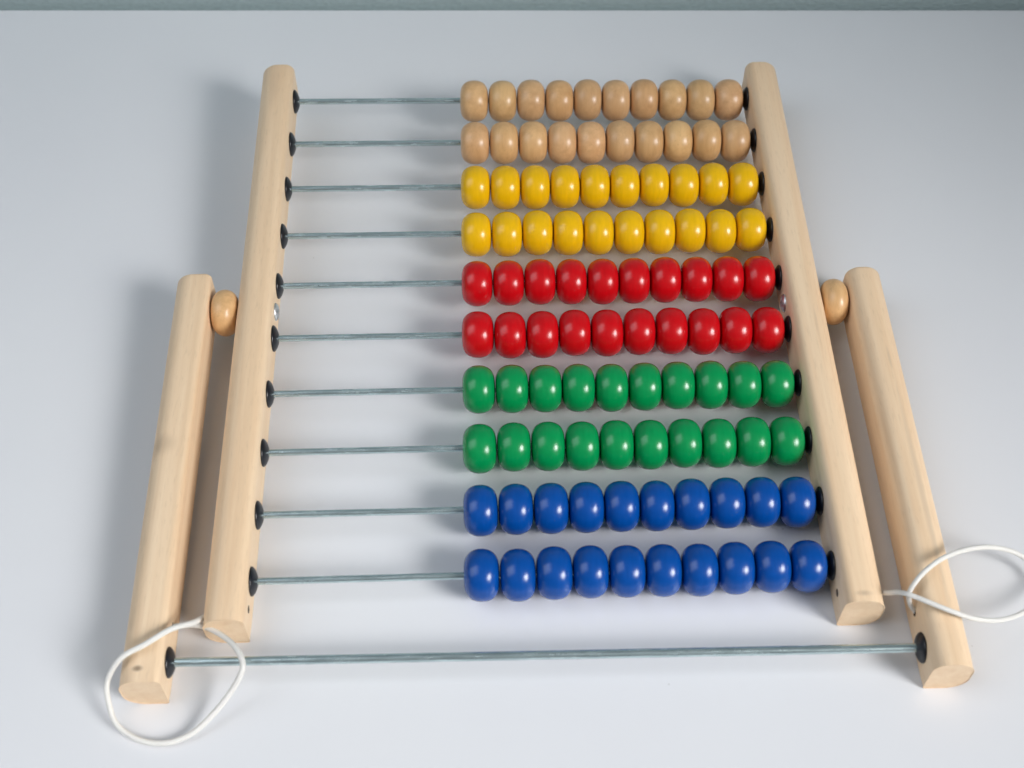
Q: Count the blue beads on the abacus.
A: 20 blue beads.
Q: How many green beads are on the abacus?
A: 20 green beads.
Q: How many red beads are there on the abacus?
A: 20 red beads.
